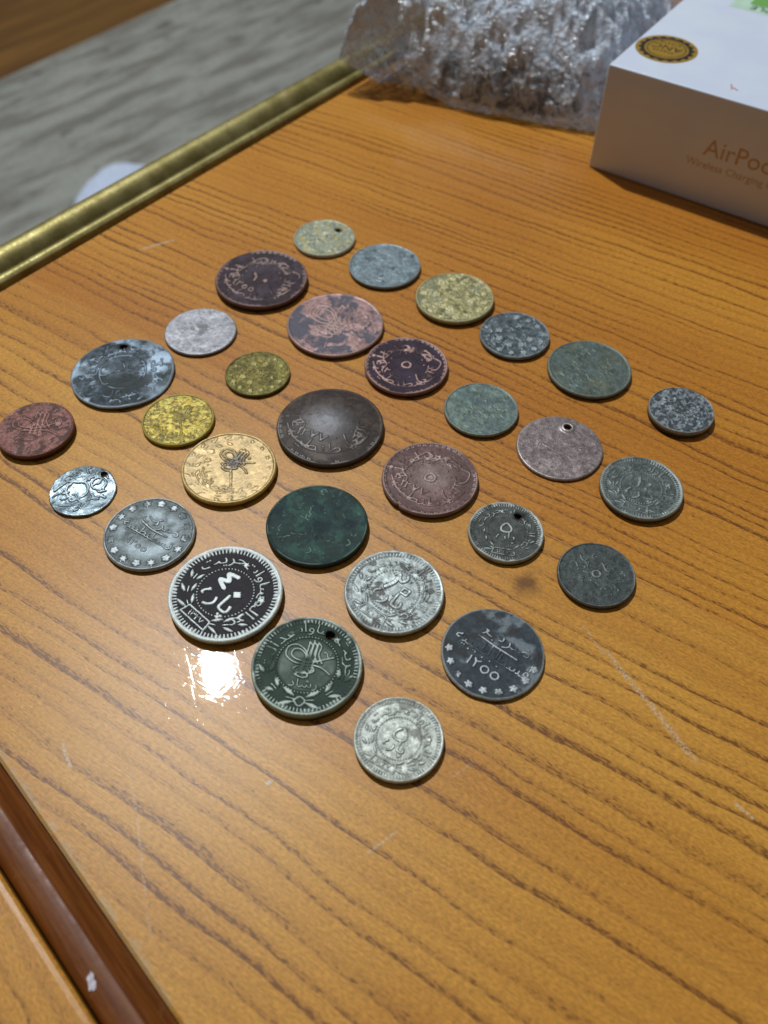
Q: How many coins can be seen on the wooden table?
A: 30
